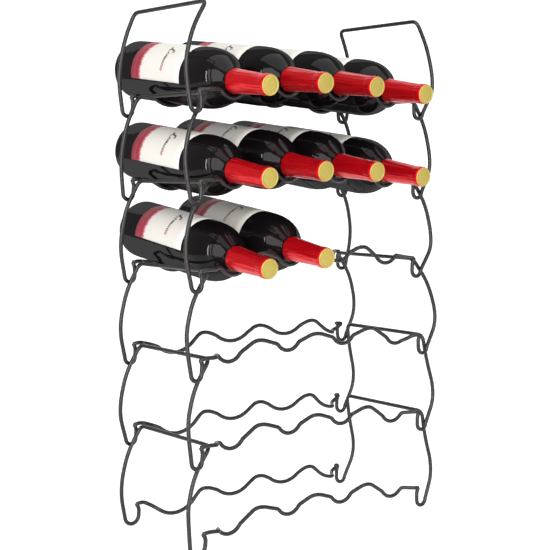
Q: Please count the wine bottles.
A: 10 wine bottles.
